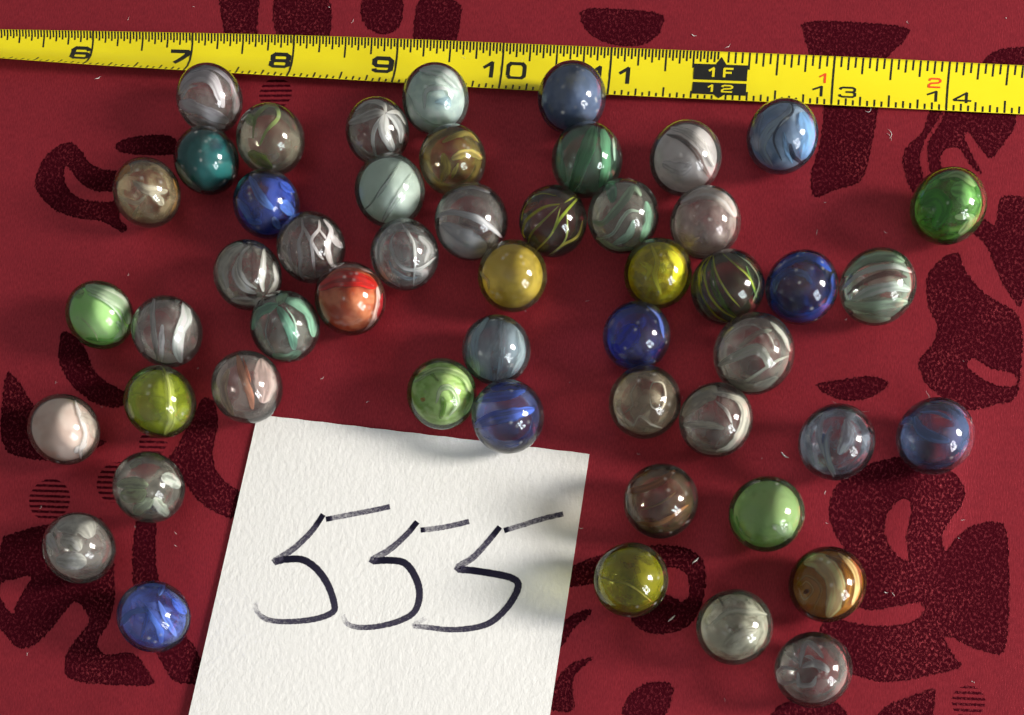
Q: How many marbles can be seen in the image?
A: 51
